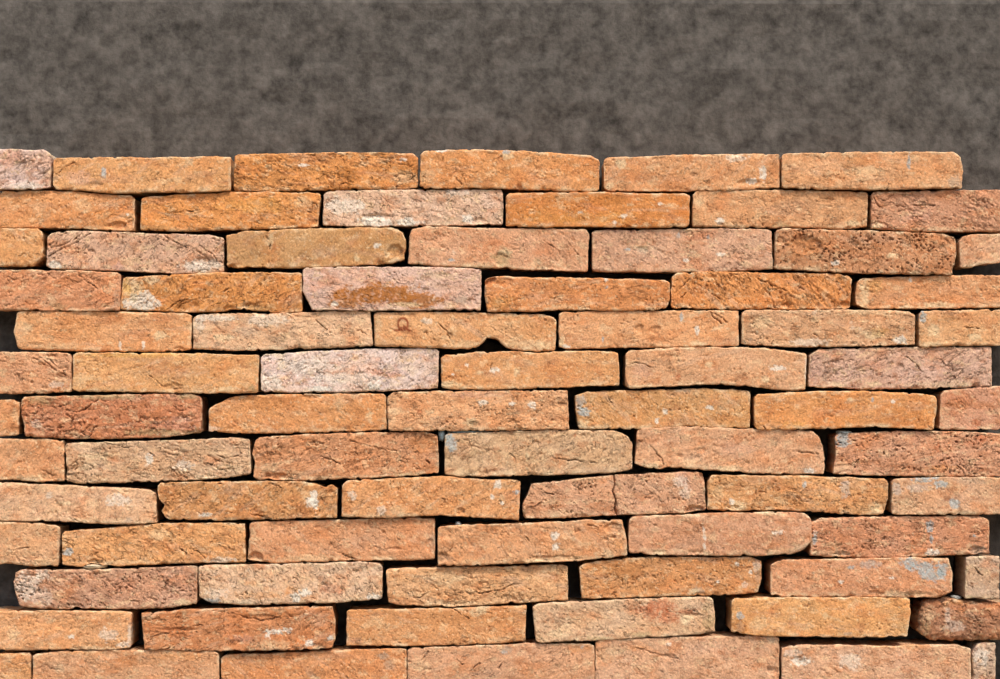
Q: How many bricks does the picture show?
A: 81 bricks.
